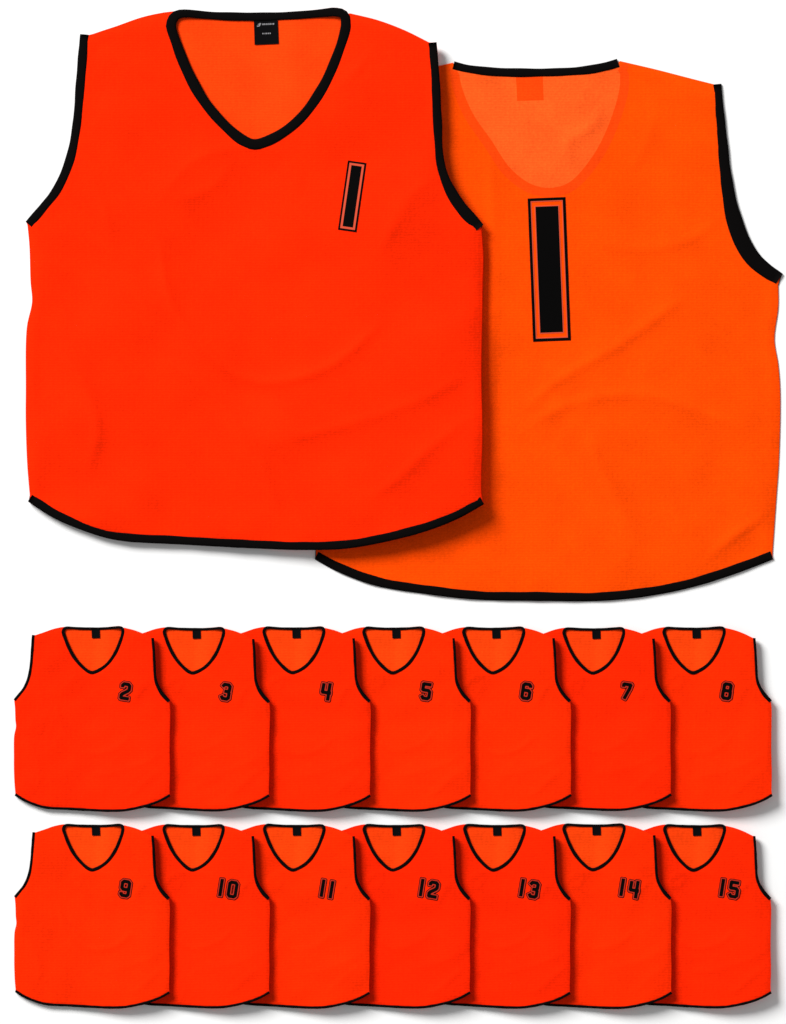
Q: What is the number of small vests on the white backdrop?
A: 14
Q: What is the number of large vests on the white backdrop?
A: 2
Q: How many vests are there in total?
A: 16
